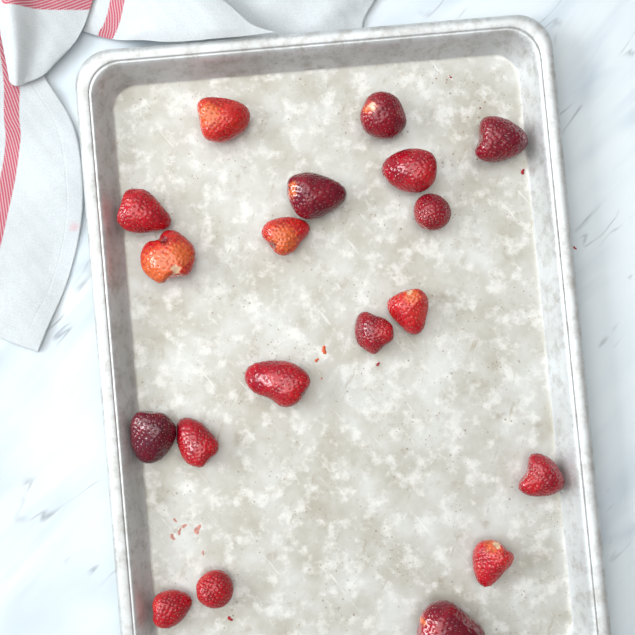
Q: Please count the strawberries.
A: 19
